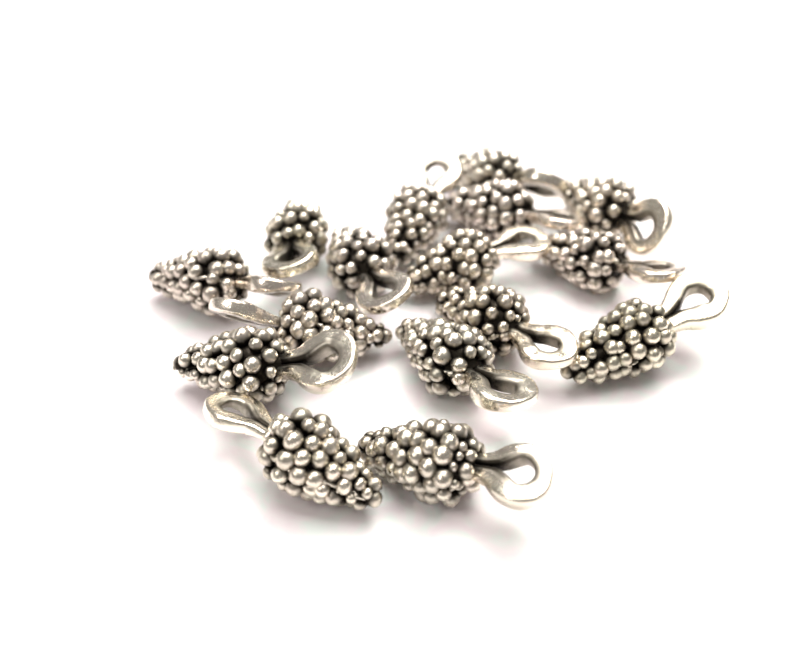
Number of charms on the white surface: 16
